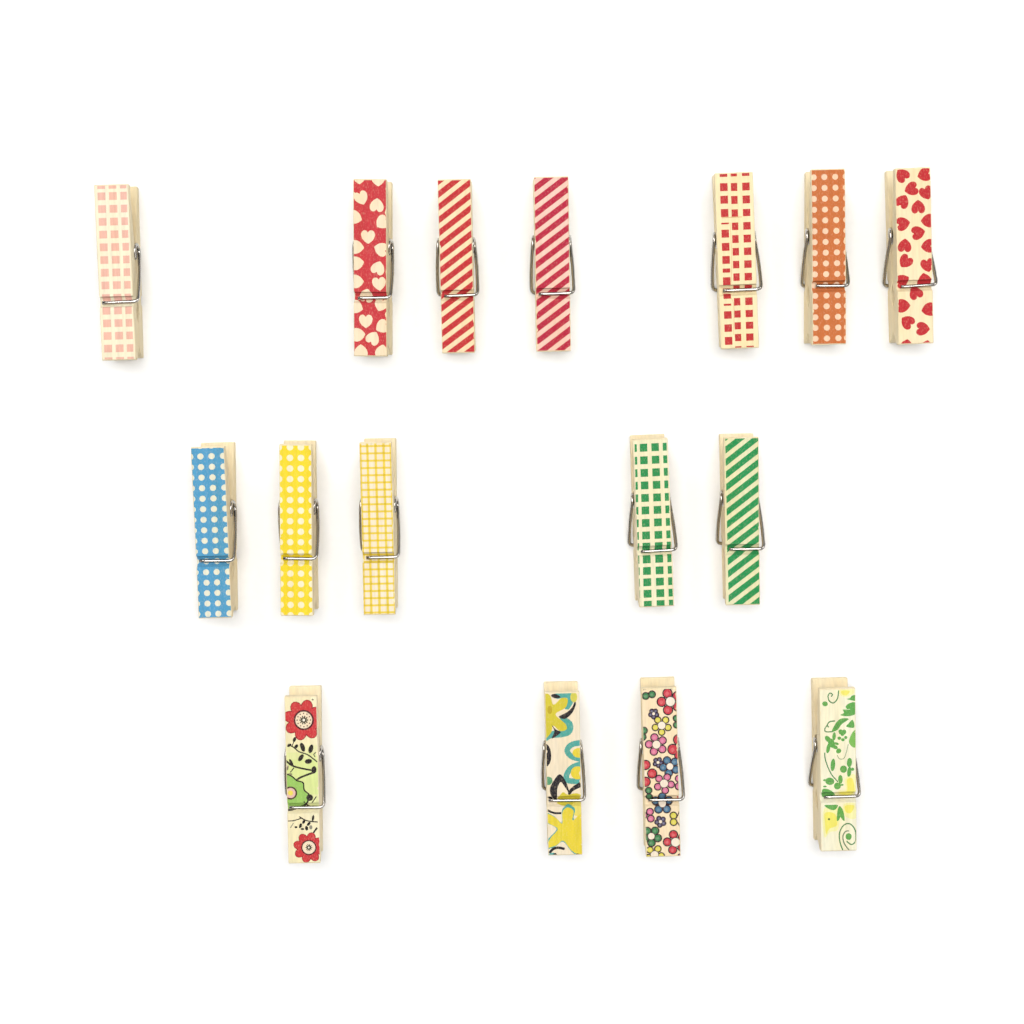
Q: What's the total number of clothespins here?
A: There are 16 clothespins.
